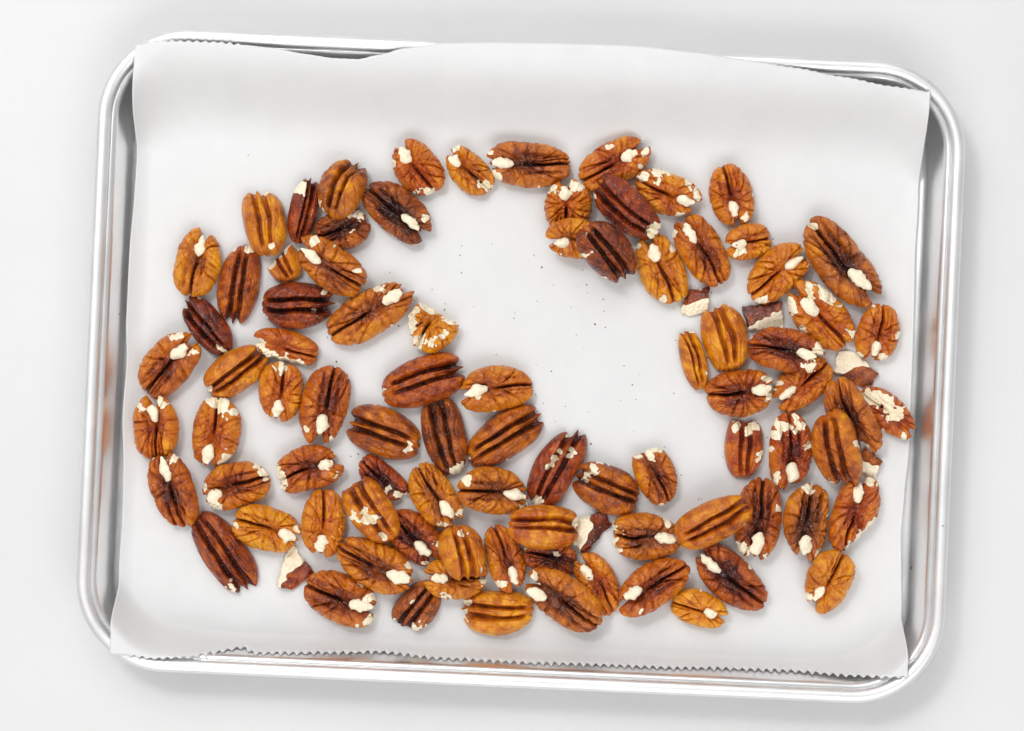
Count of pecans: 92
